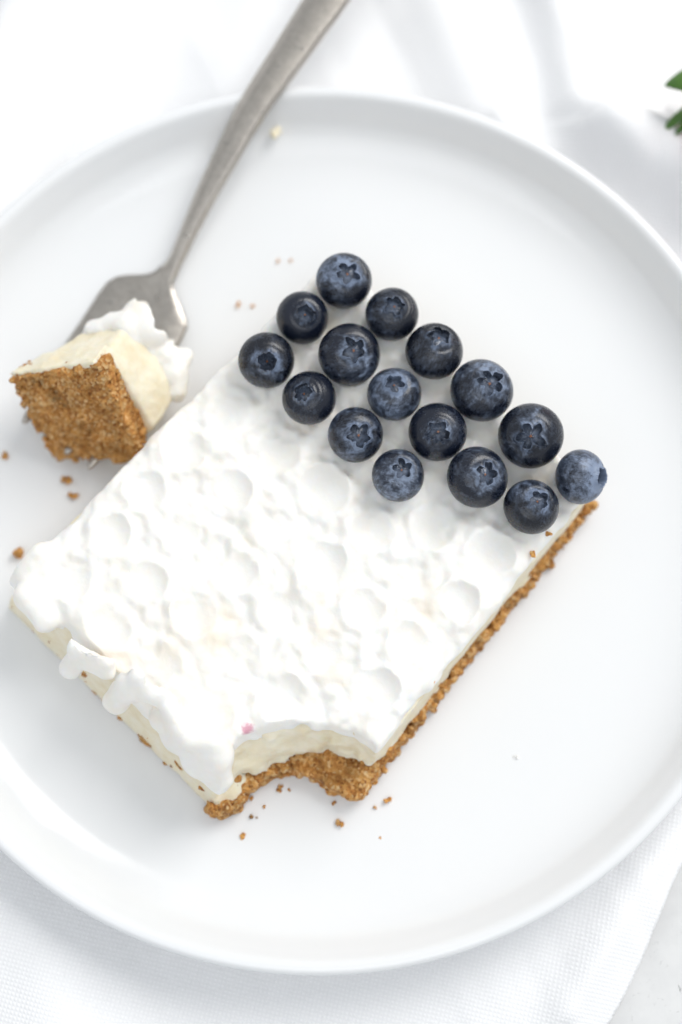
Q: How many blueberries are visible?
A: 16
